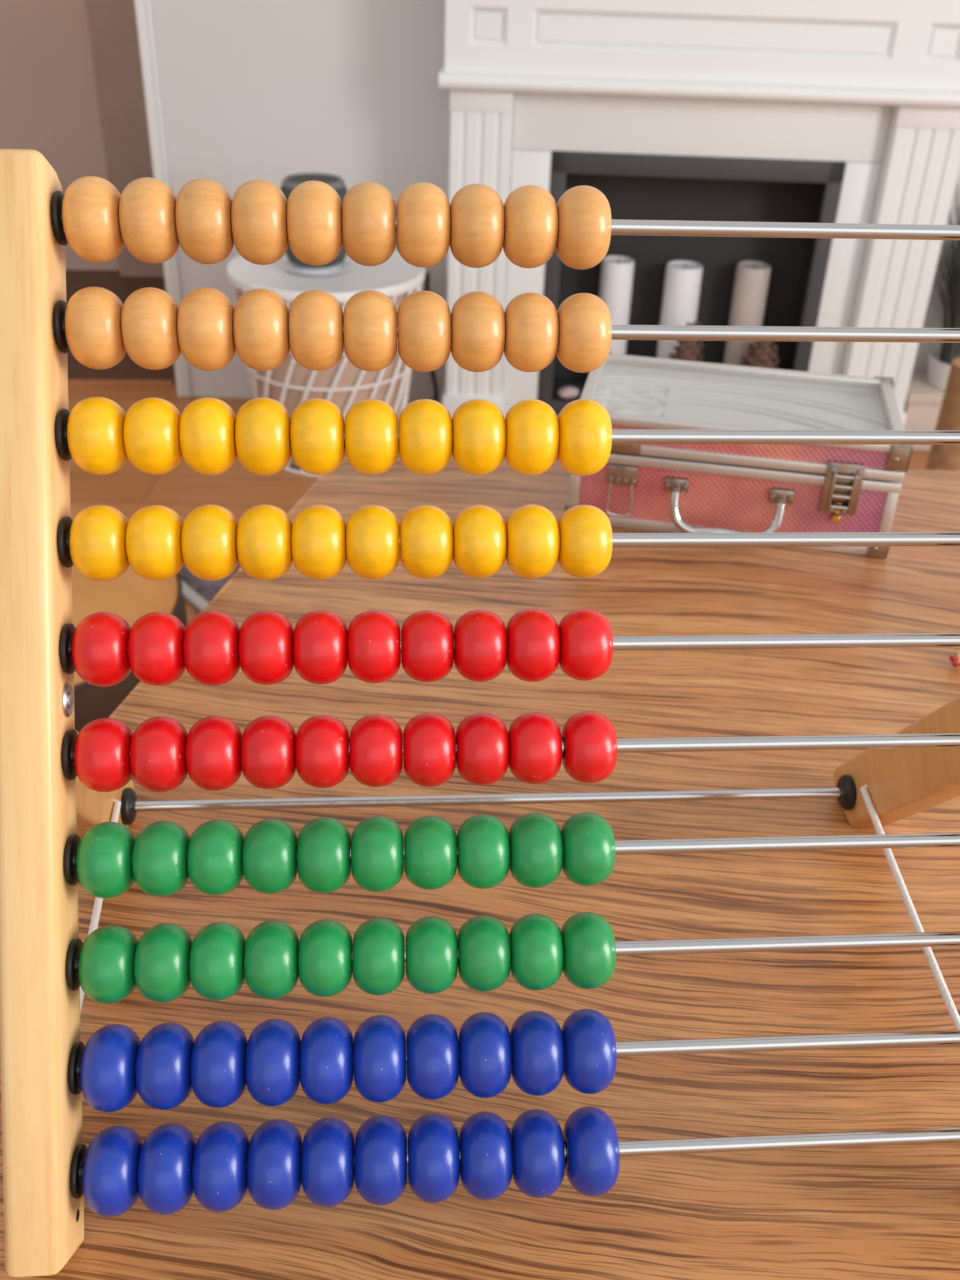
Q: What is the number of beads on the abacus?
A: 100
